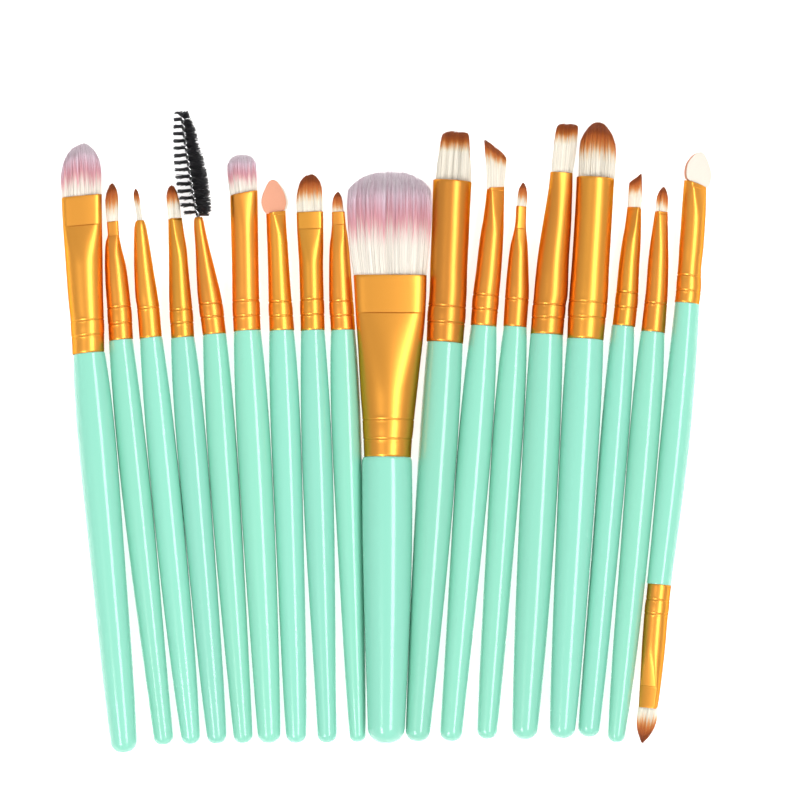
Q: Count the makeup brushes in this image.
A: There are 18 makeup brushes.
